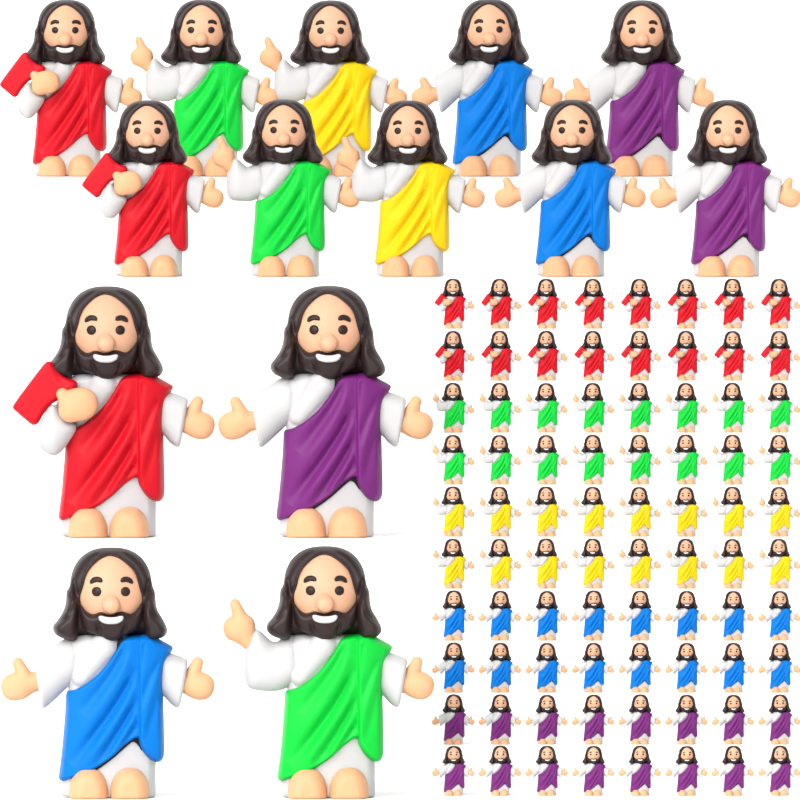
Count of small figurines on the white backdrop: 80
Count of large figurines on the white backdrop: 14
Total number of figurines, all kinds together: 94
